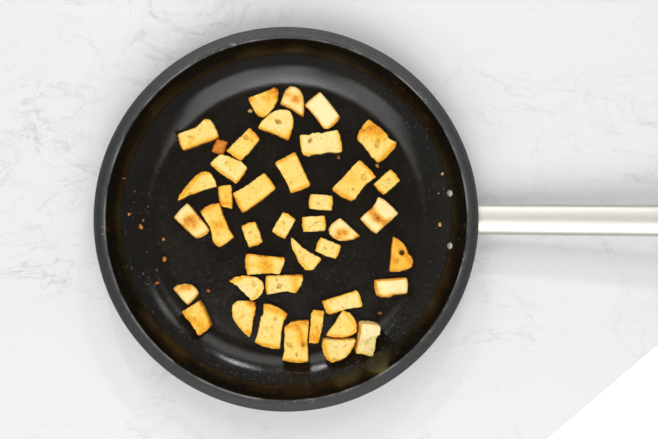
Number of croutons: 41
